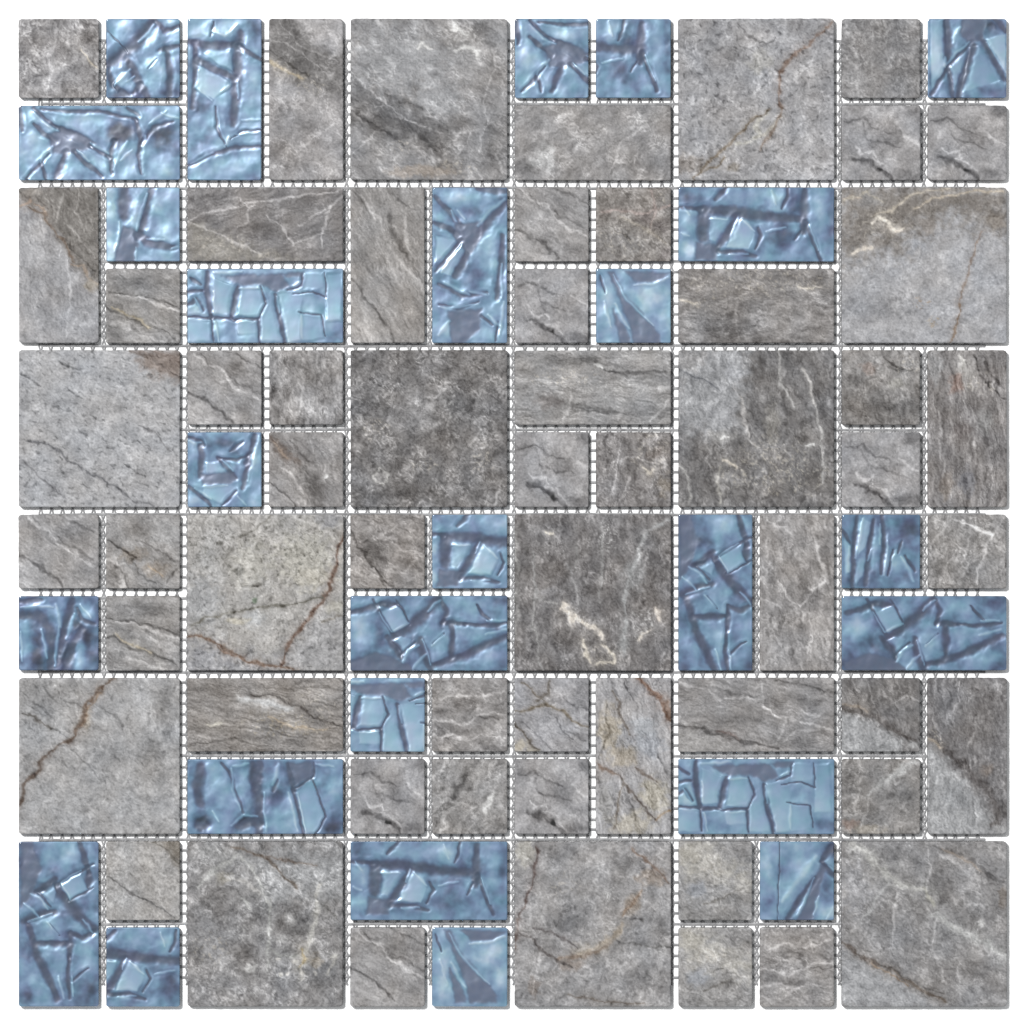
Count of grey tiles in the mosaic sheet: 57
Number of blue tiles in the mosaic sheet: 26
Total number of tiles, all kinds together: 83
